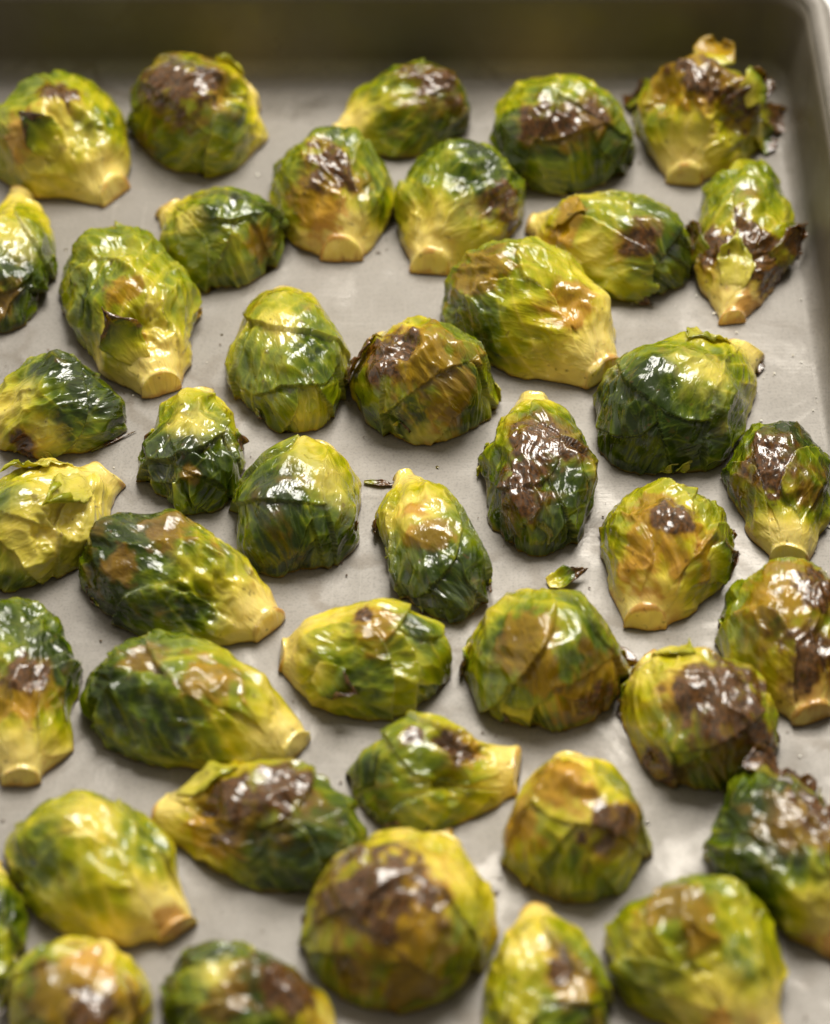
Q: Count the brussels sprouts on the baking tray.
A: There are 42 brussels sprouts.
